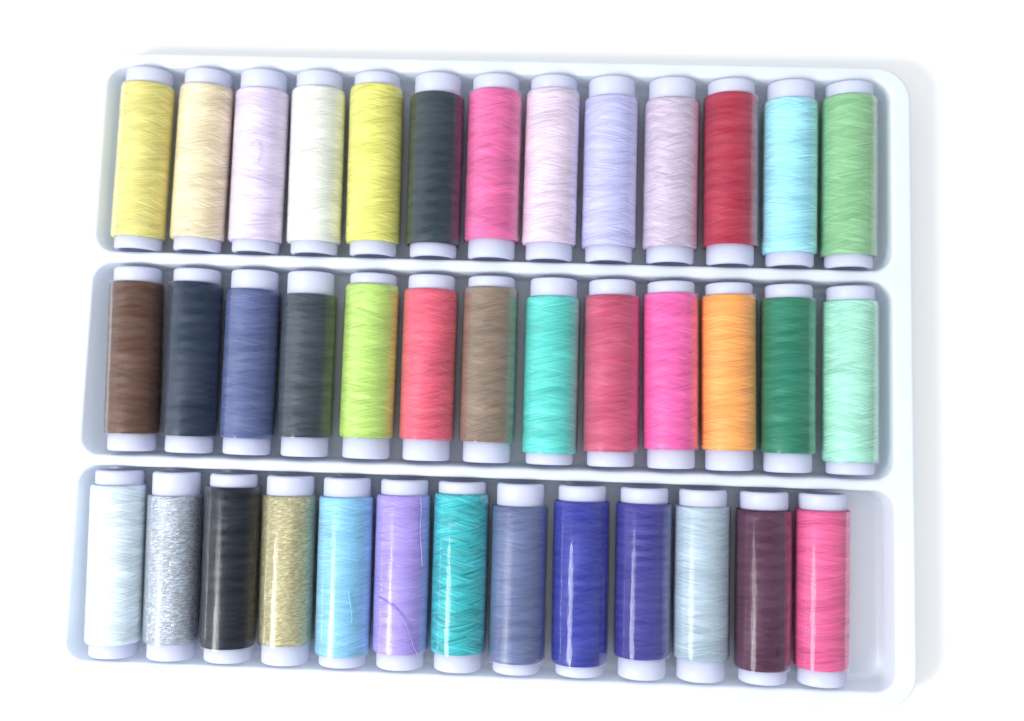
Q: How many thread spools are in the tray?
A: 39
